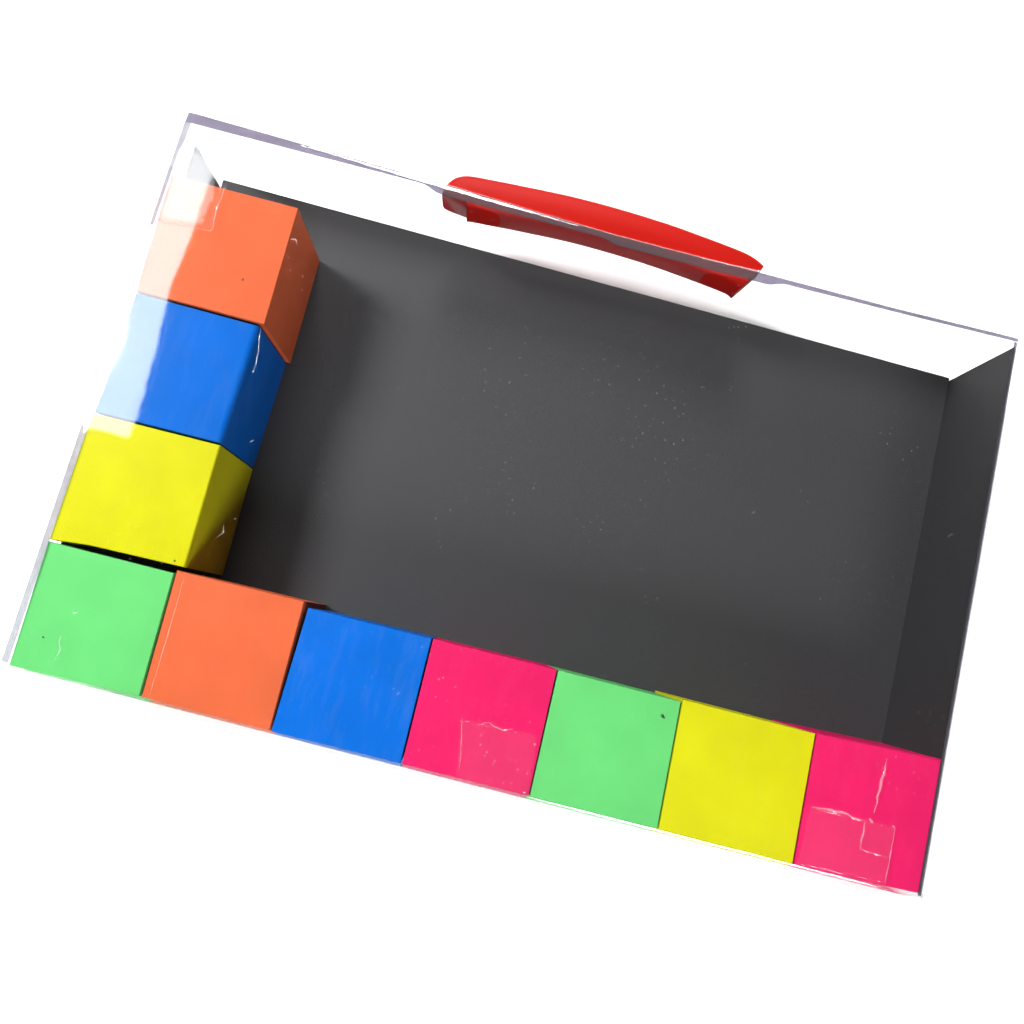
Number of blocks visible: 10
